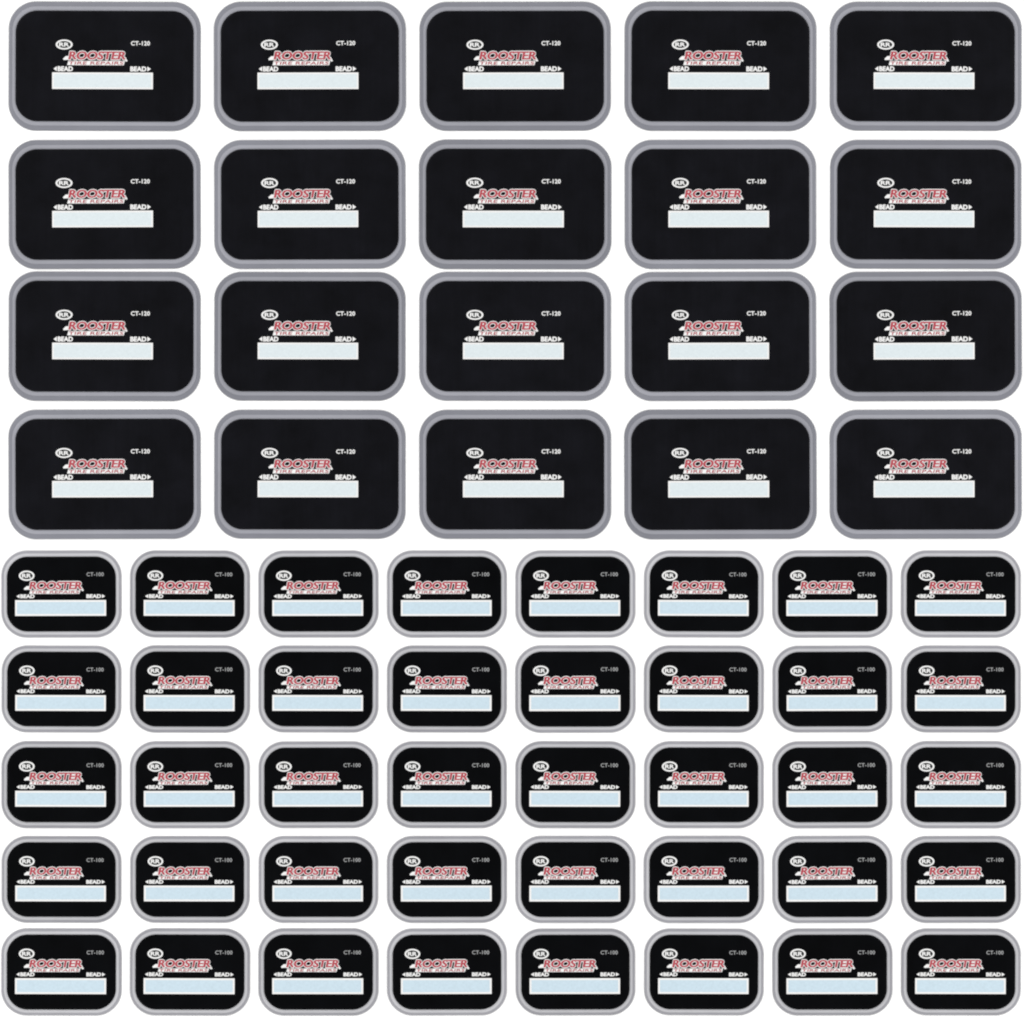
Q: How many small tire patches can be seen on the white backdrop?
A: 40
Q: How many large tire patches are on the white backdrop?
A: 20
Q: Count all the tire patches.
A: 60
